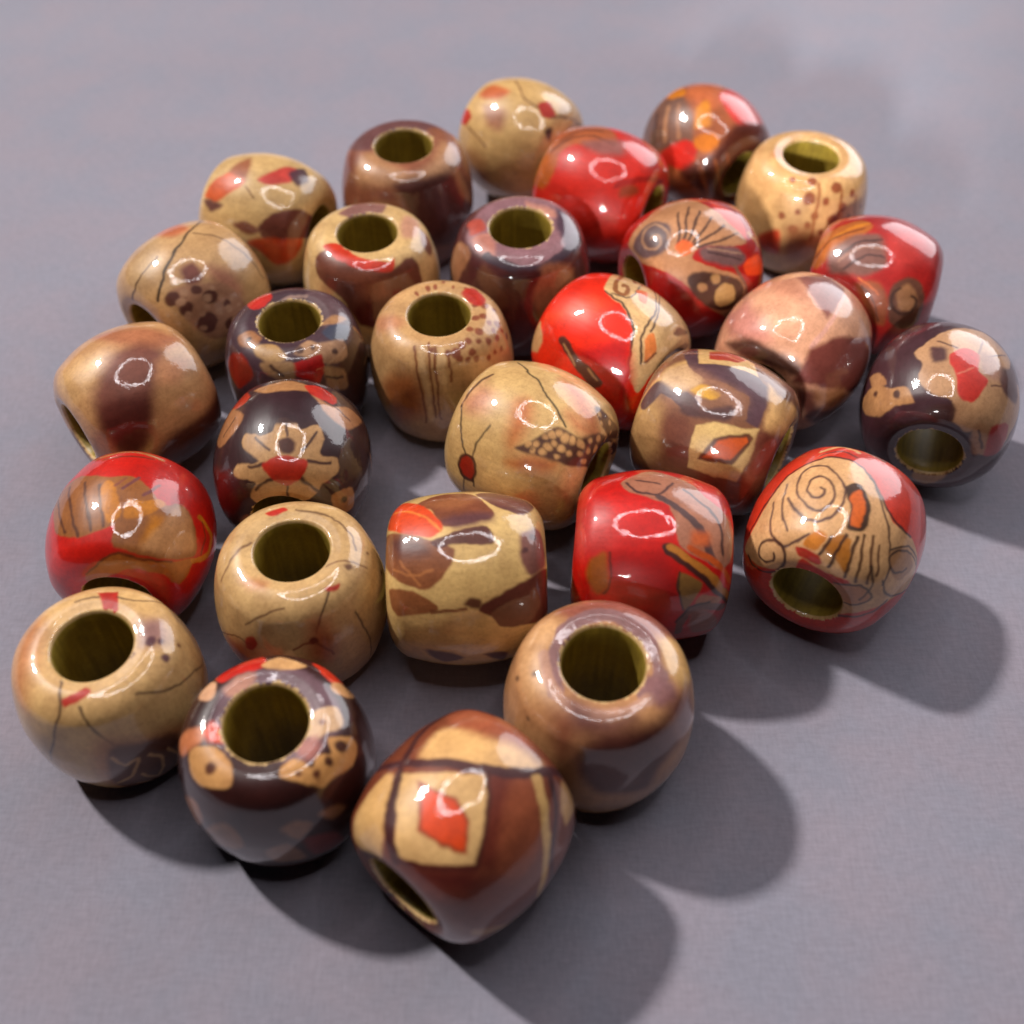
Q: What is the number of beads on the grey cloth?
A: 29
